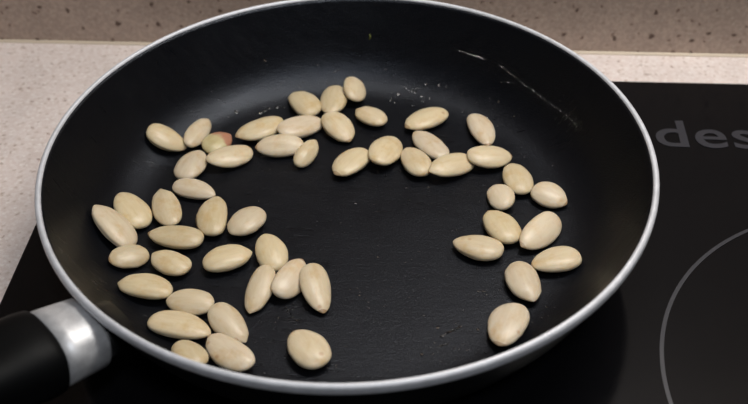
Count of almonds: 52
